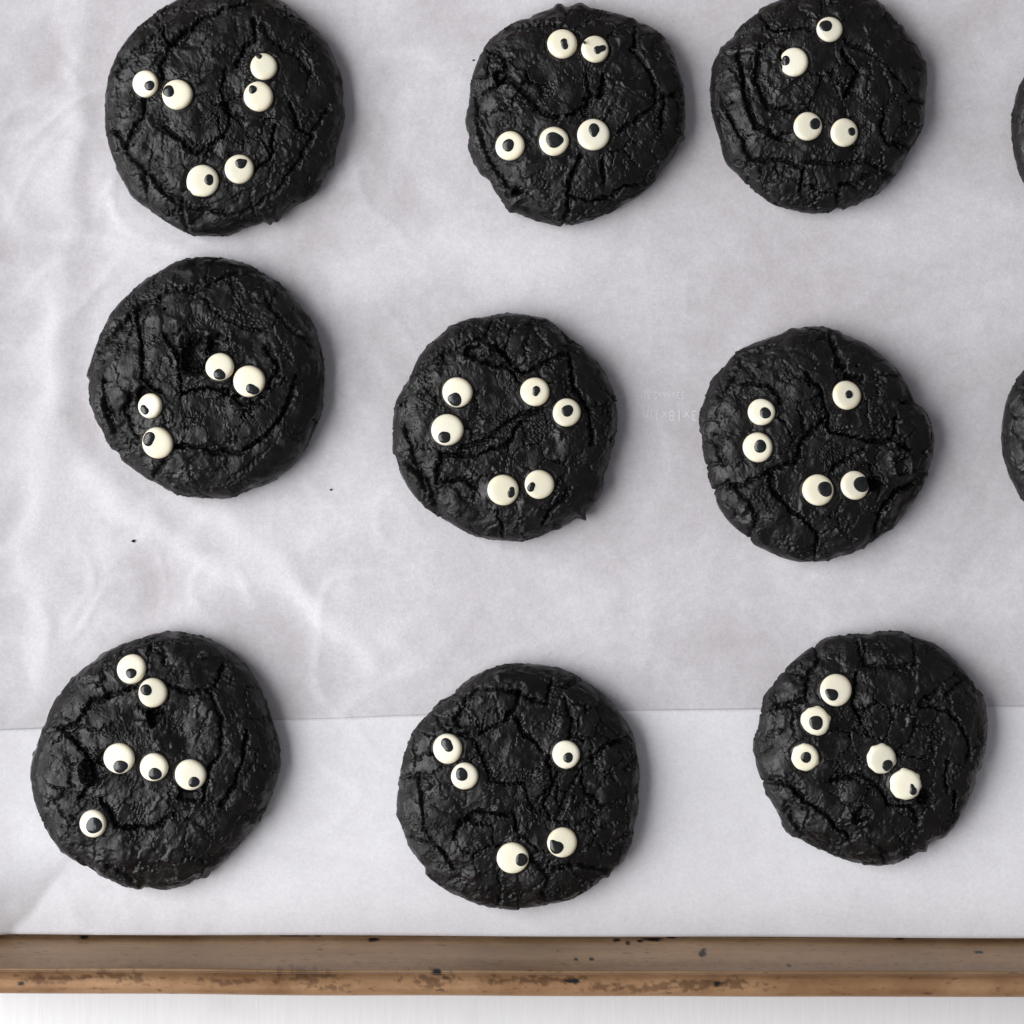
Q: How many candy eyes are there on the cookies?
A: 46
